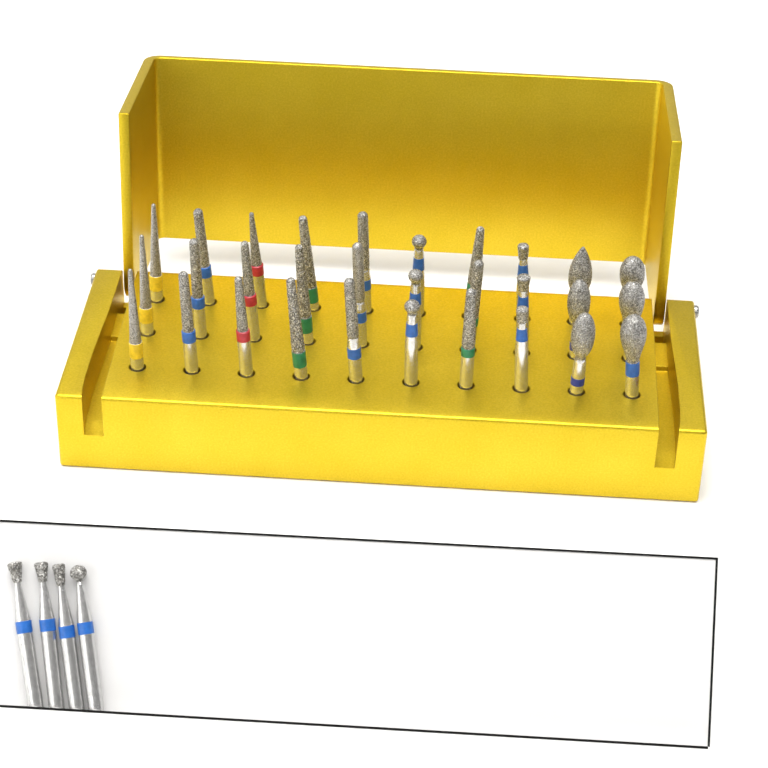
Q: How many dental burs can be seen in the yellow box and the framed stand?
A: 34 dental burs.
